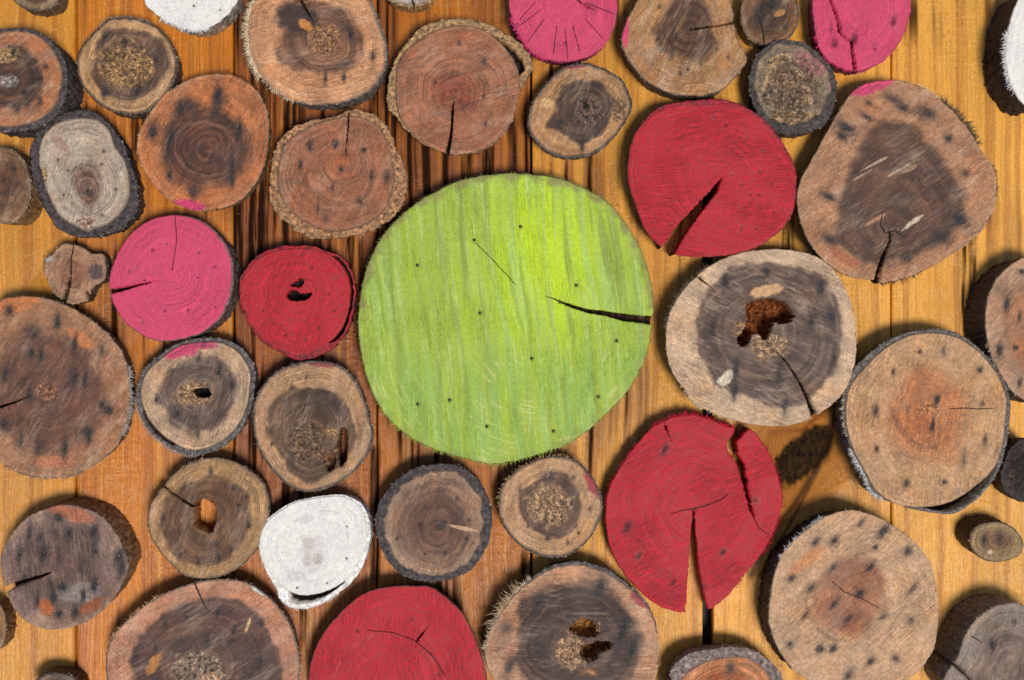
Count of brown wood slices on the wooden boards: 35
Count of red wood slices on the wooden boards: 4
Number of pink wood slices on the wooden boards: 3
